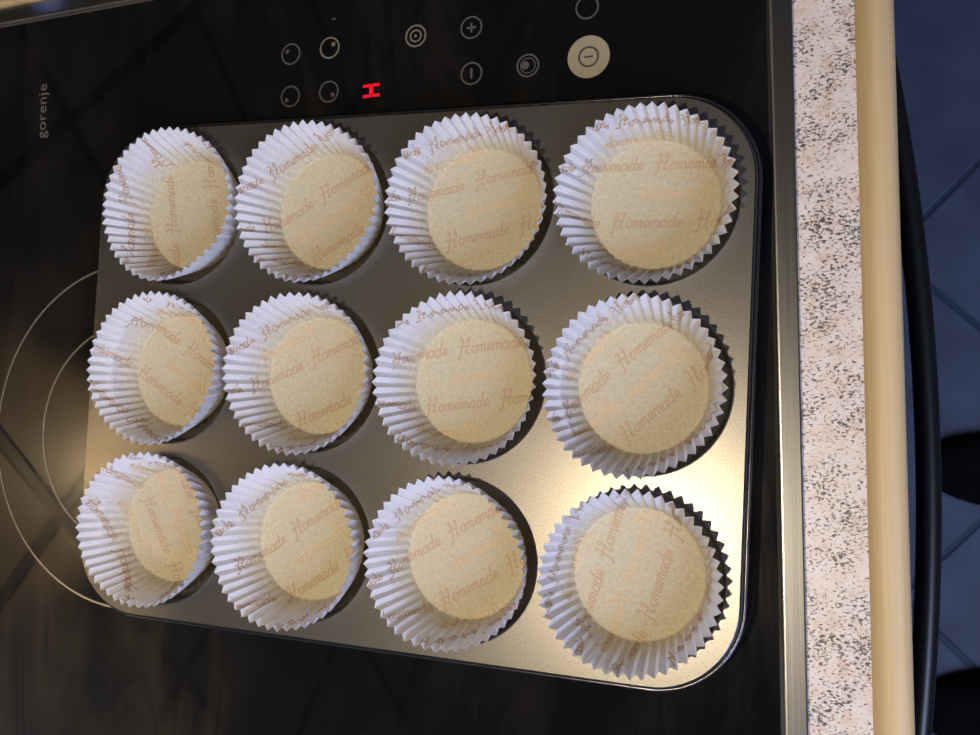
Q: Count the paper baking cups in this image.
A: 12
